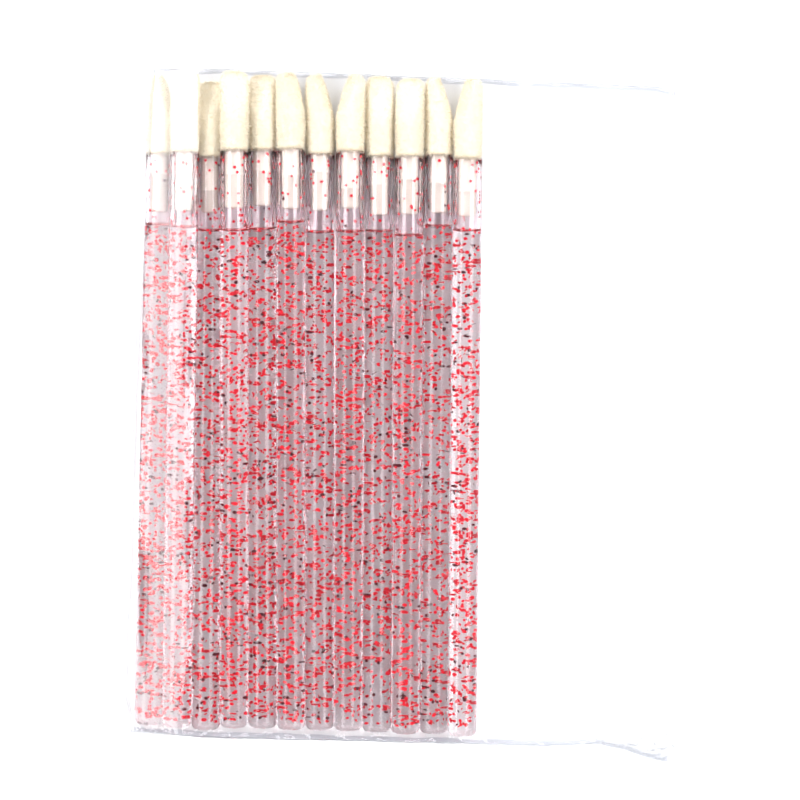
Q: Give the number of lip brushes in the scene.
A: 12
